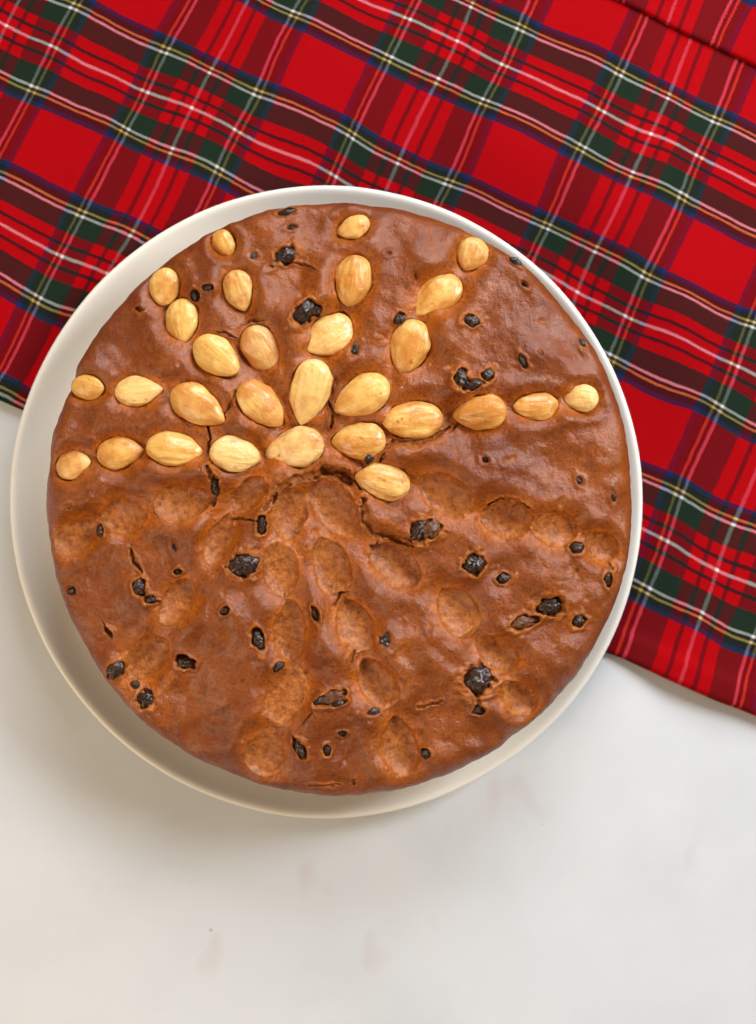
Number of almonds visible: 29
